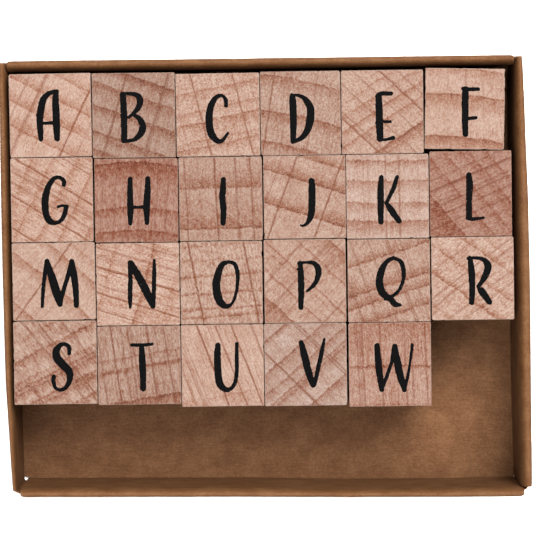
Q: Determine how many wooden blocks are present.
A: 23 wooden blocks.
